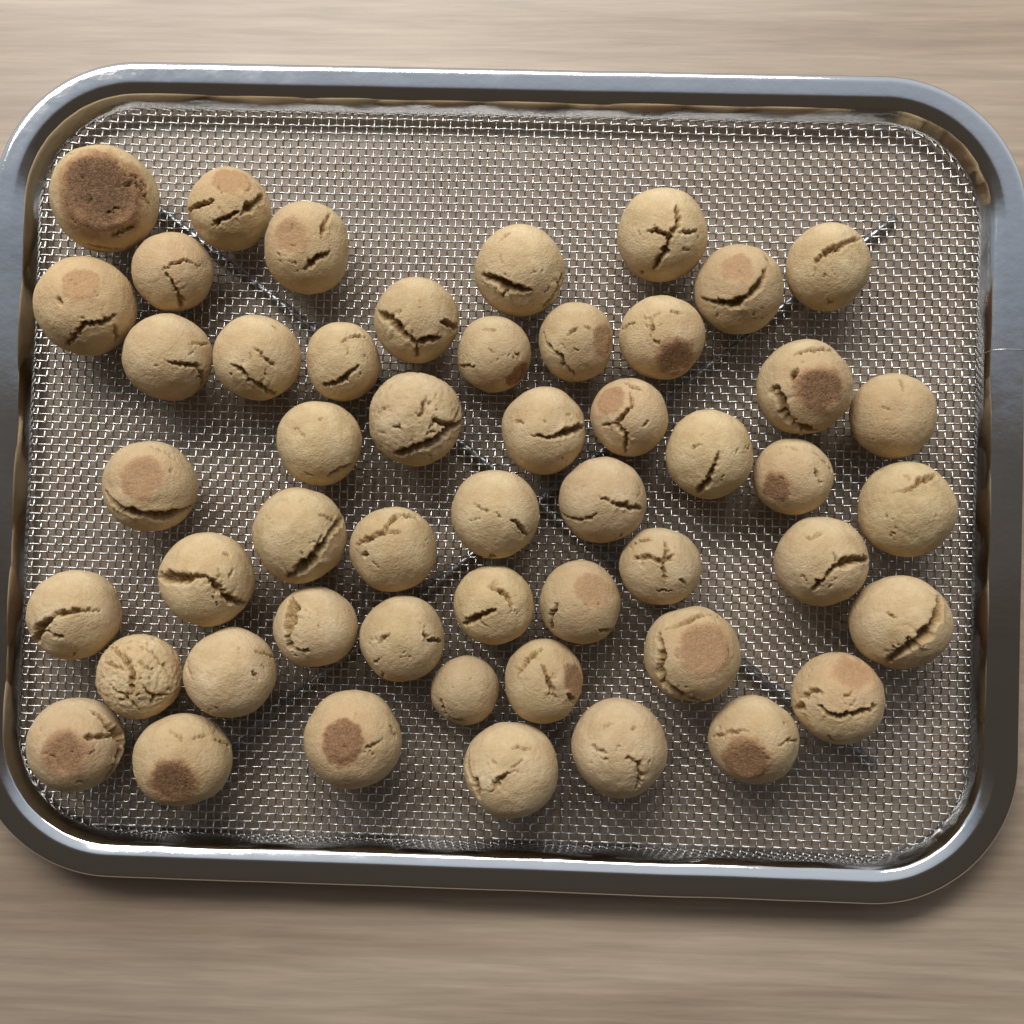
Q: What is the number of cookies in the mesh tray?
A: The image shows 51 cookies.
